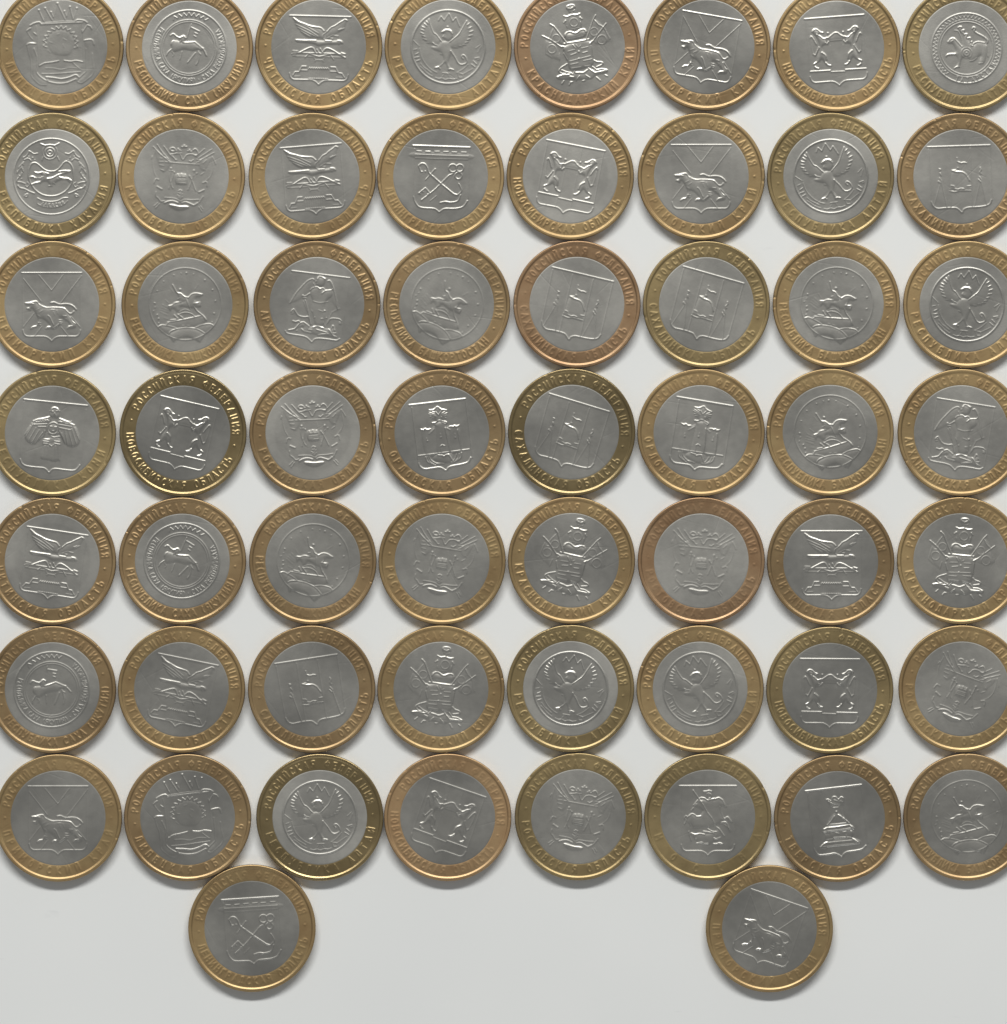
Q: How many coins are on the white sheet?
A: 58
